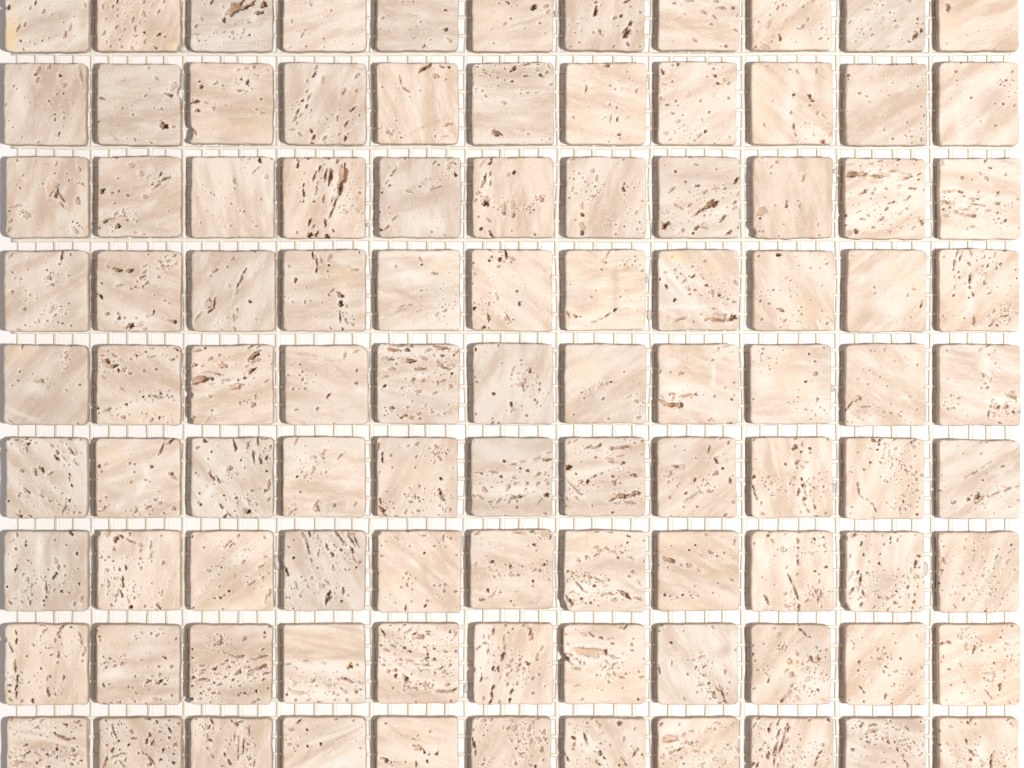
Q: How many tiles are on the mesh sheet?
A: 99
